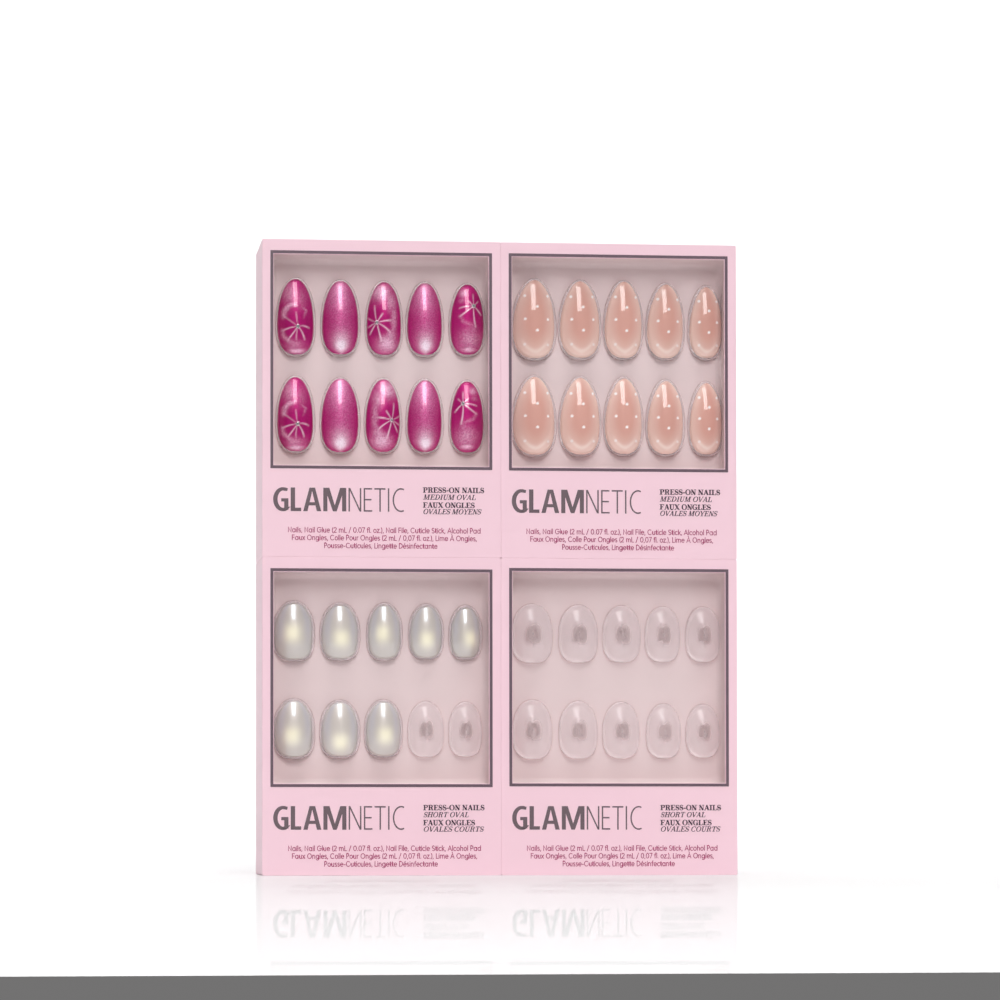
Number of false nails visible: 28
